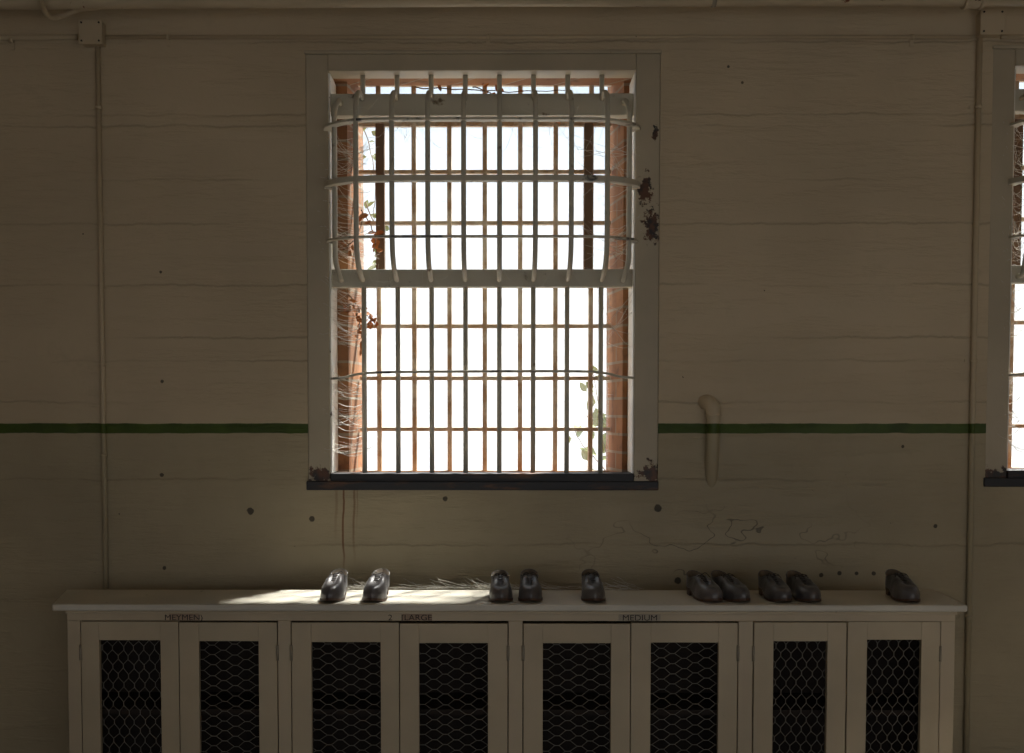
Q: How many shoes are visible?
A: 10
